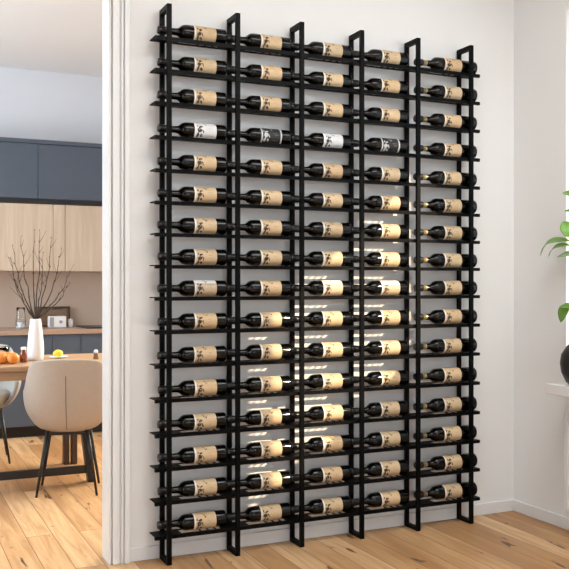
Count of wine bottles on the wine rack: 80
